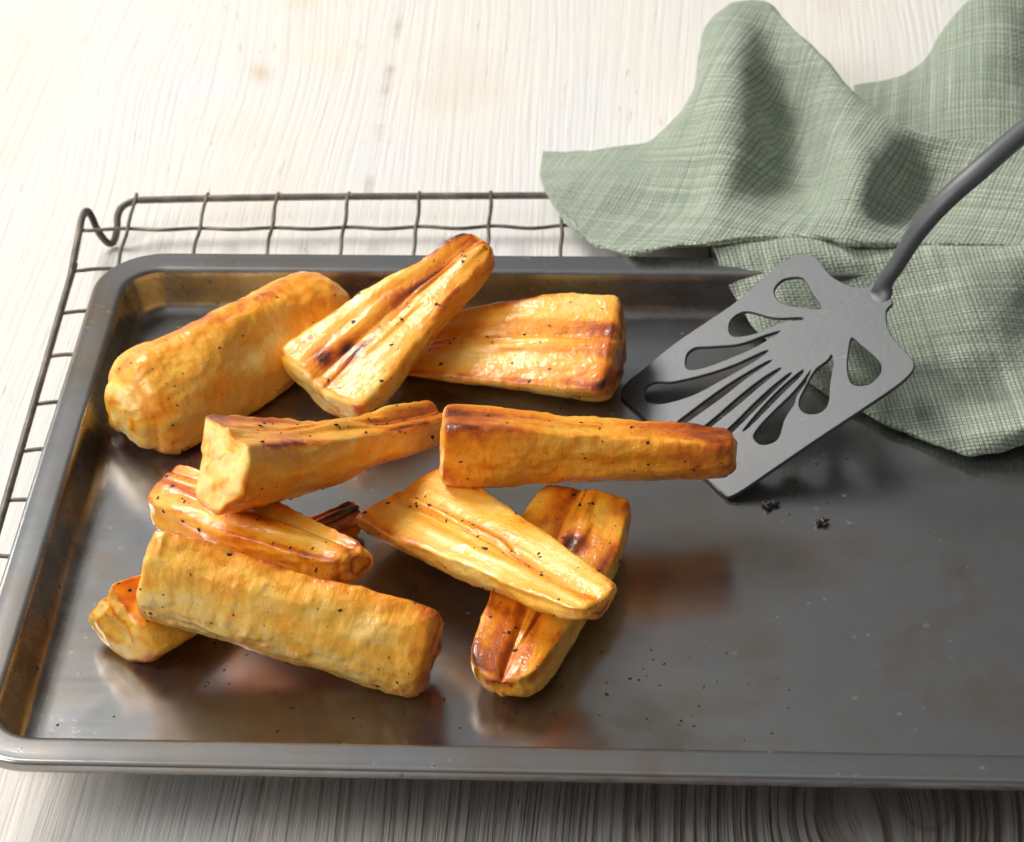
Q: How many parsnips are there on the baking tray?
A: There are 10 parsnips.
